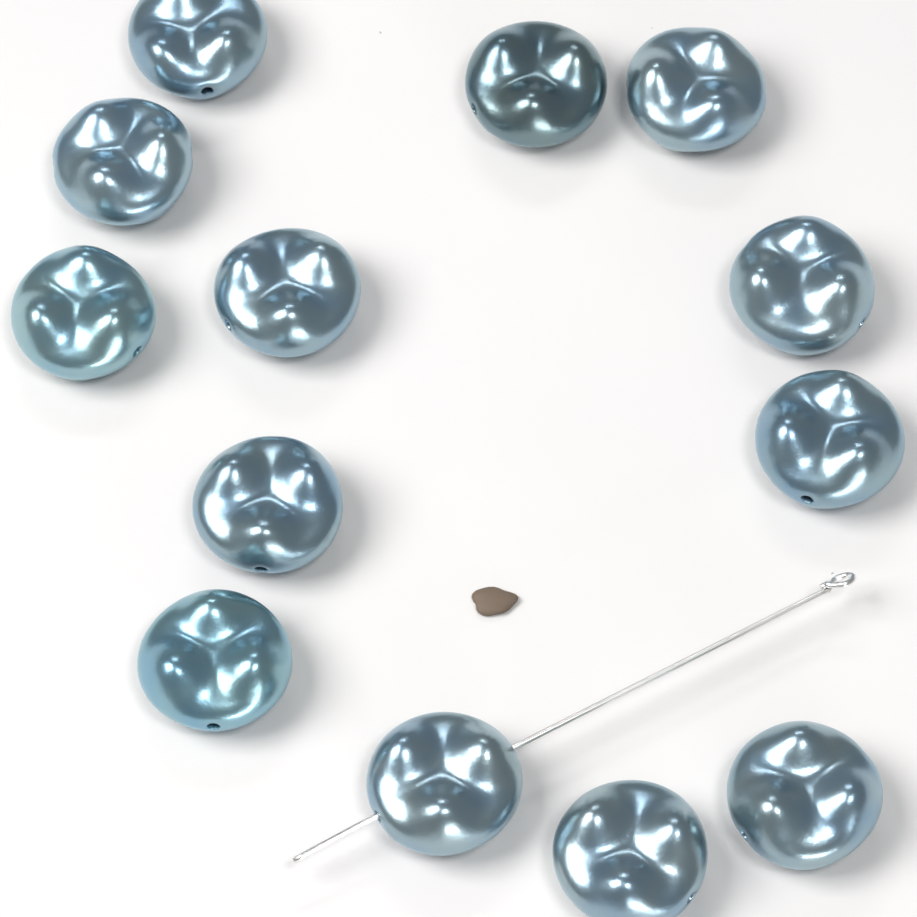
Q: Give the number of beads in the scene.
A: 13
